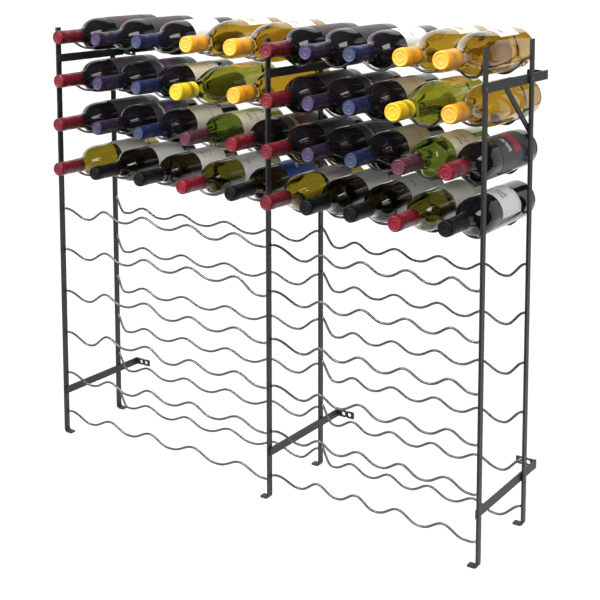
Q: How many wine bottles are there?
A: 40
